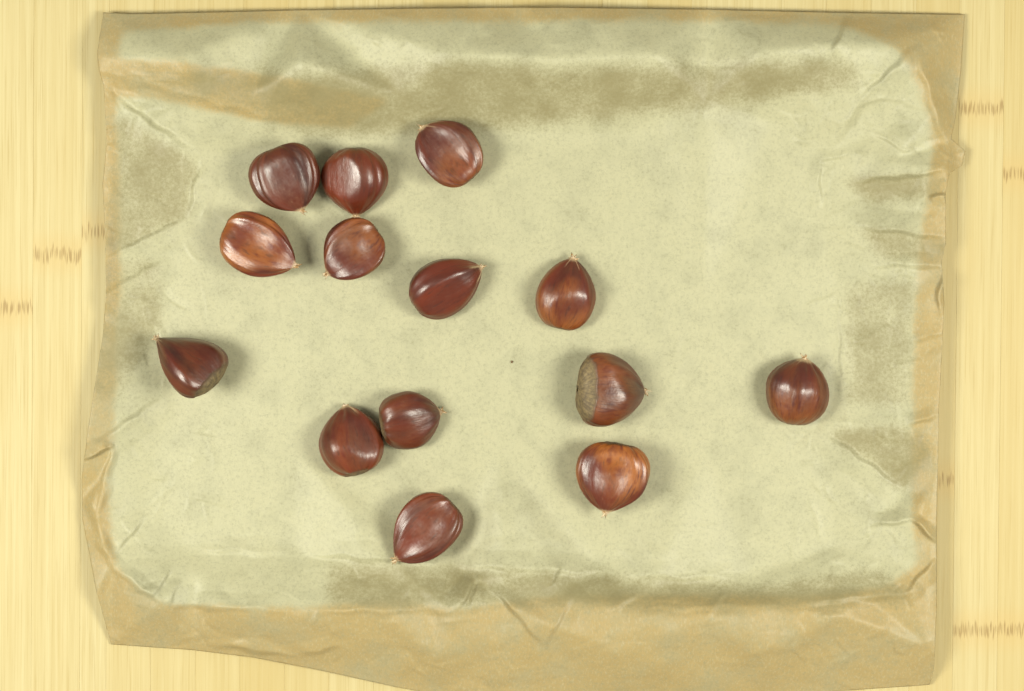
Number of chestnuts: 14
